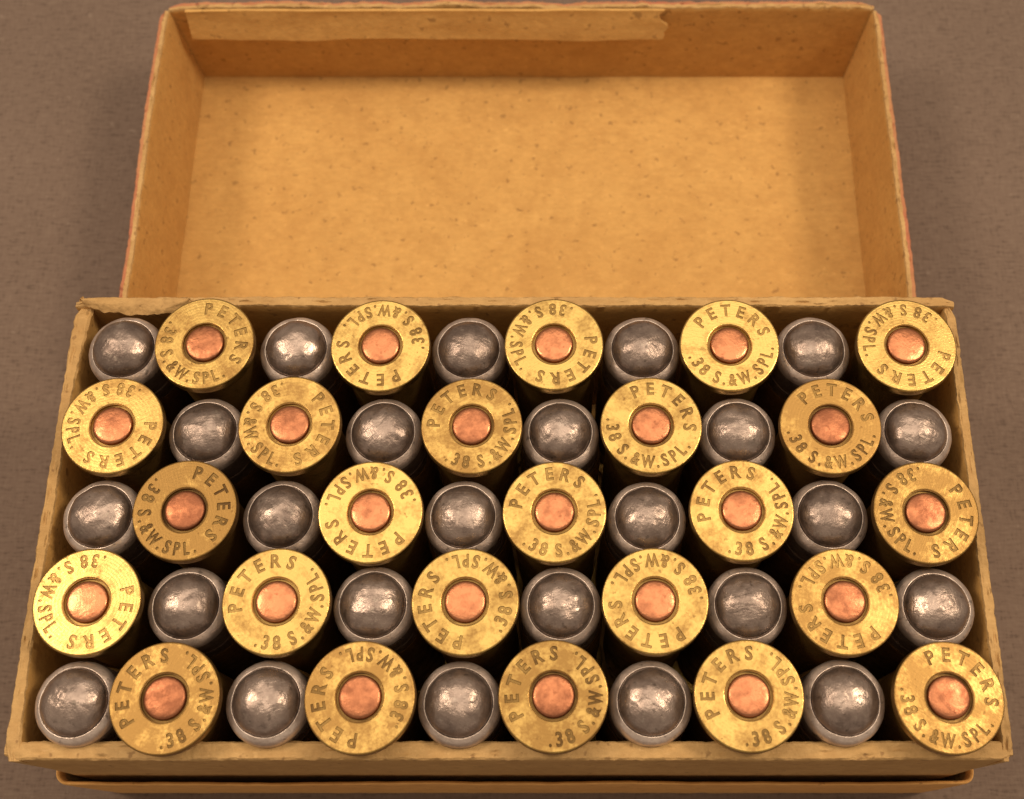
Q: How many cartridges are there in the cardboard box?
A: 50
